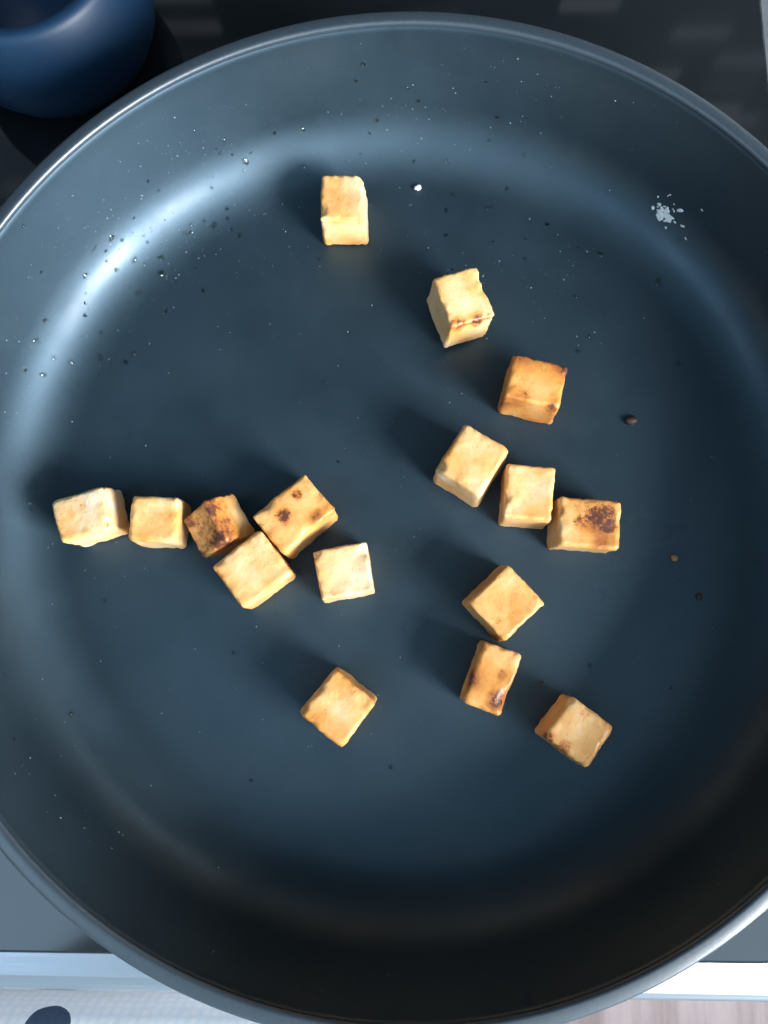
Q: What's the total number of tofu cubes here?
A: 16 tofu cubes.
